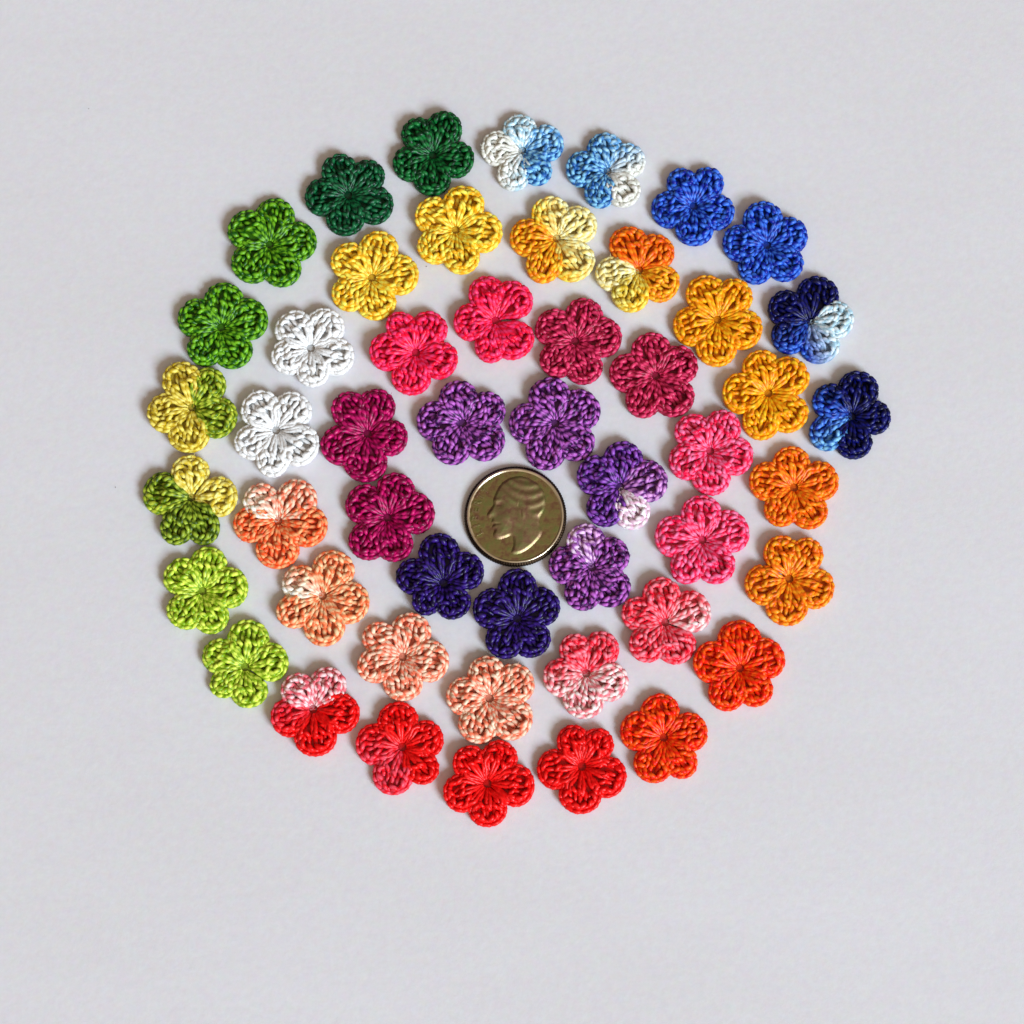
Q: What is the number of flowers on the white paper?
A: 50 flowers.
